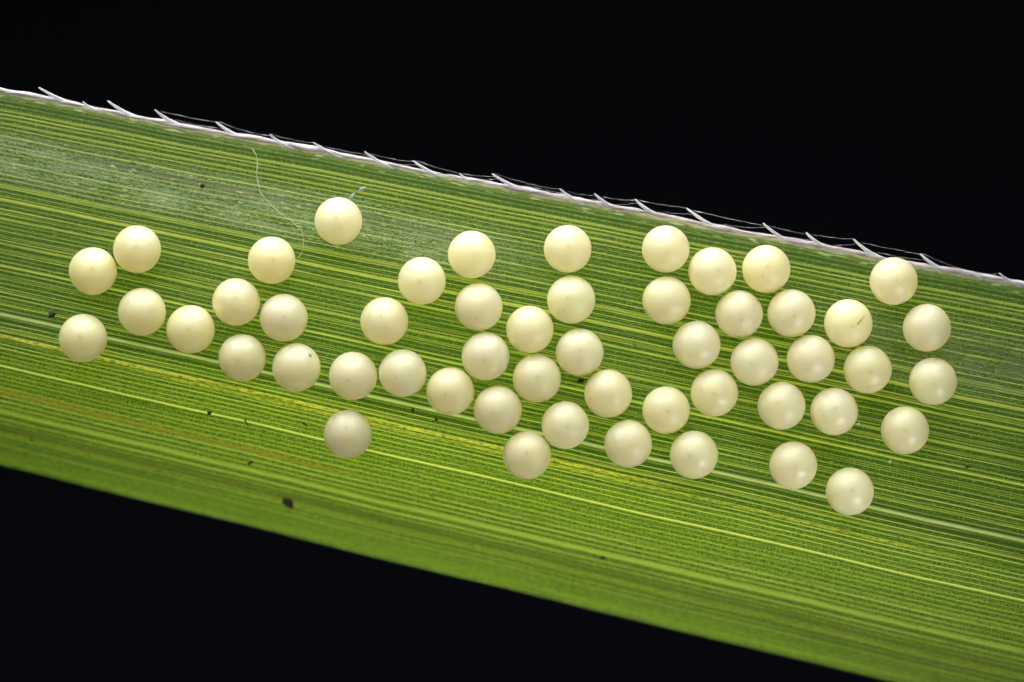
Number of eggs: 52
